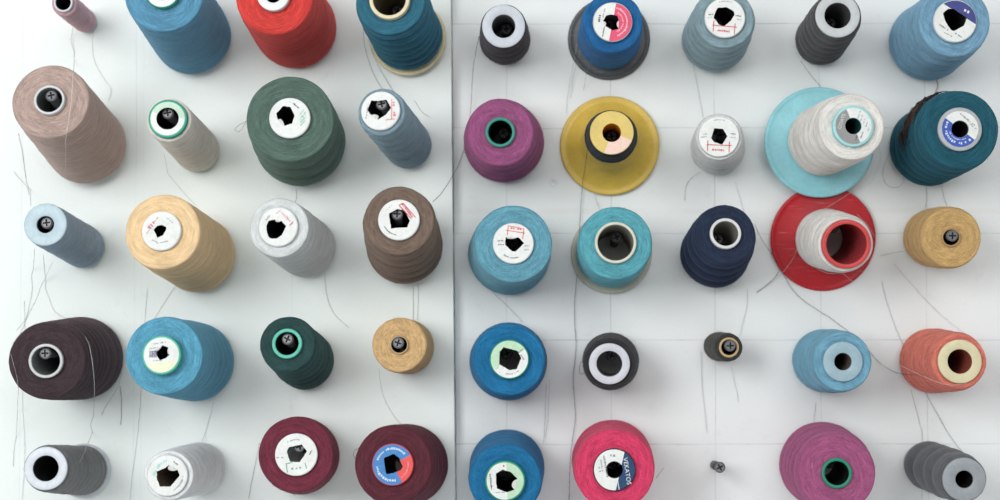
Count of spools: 44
